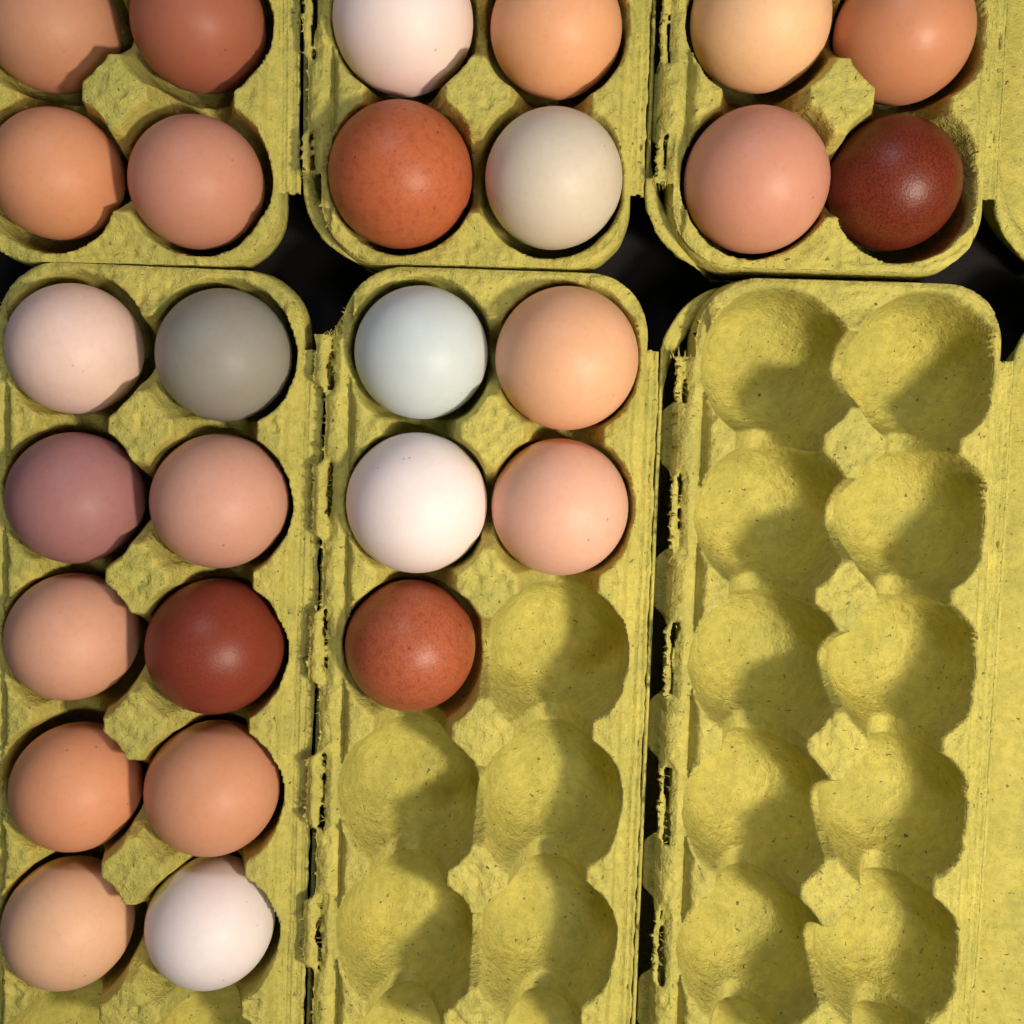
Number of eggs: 27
